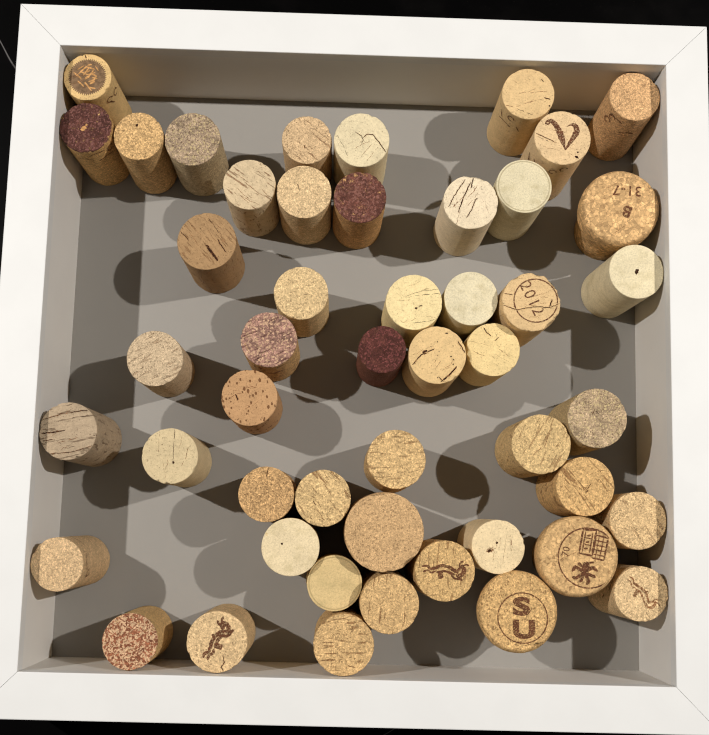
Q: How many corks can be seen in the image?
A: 49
